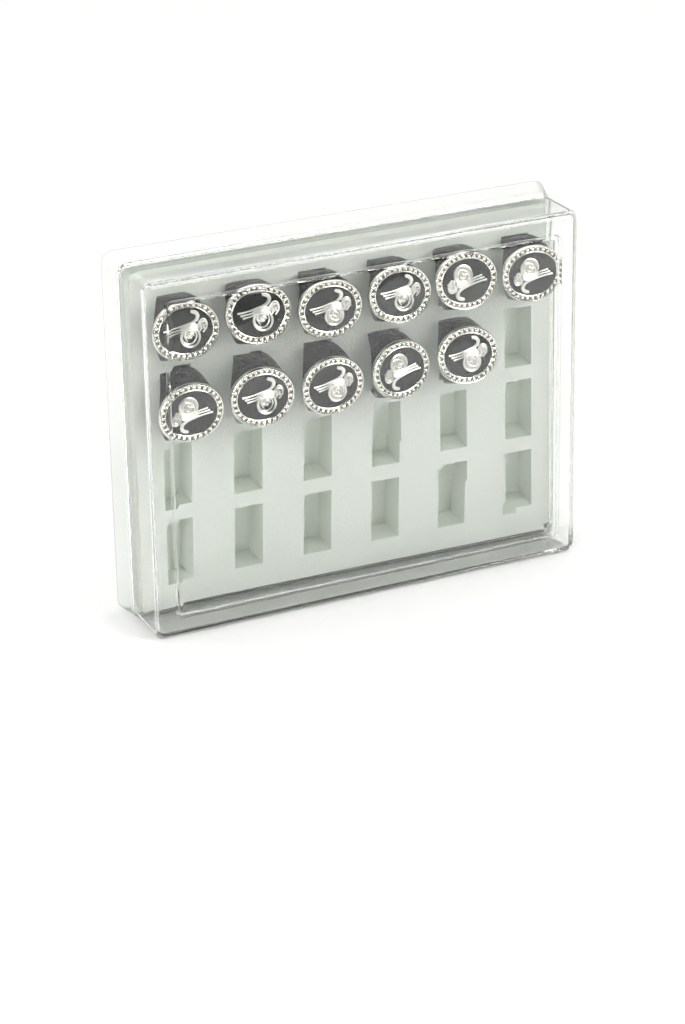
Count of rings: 11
